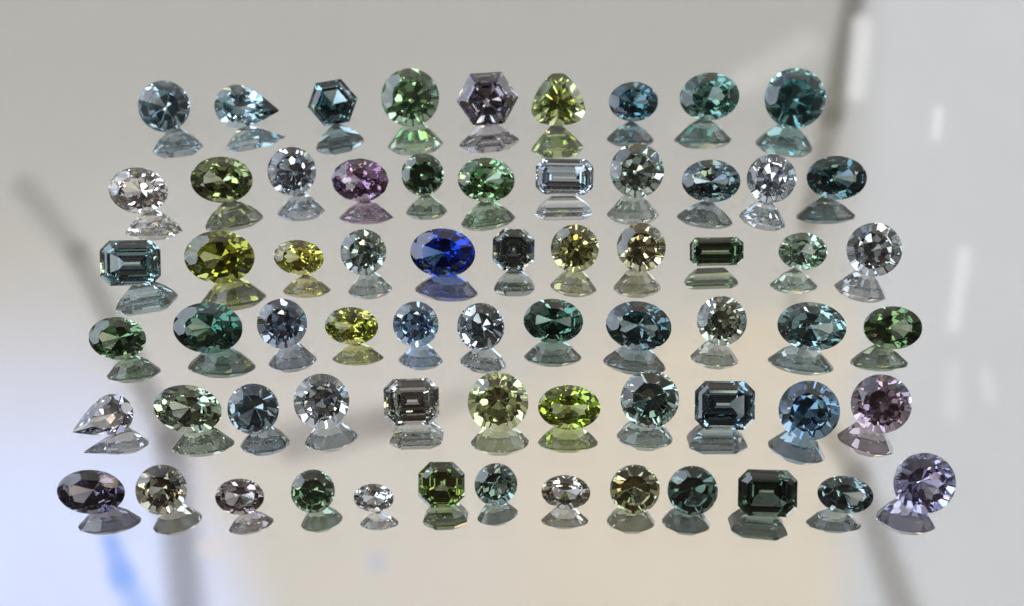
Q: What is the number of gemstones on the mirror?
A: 66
